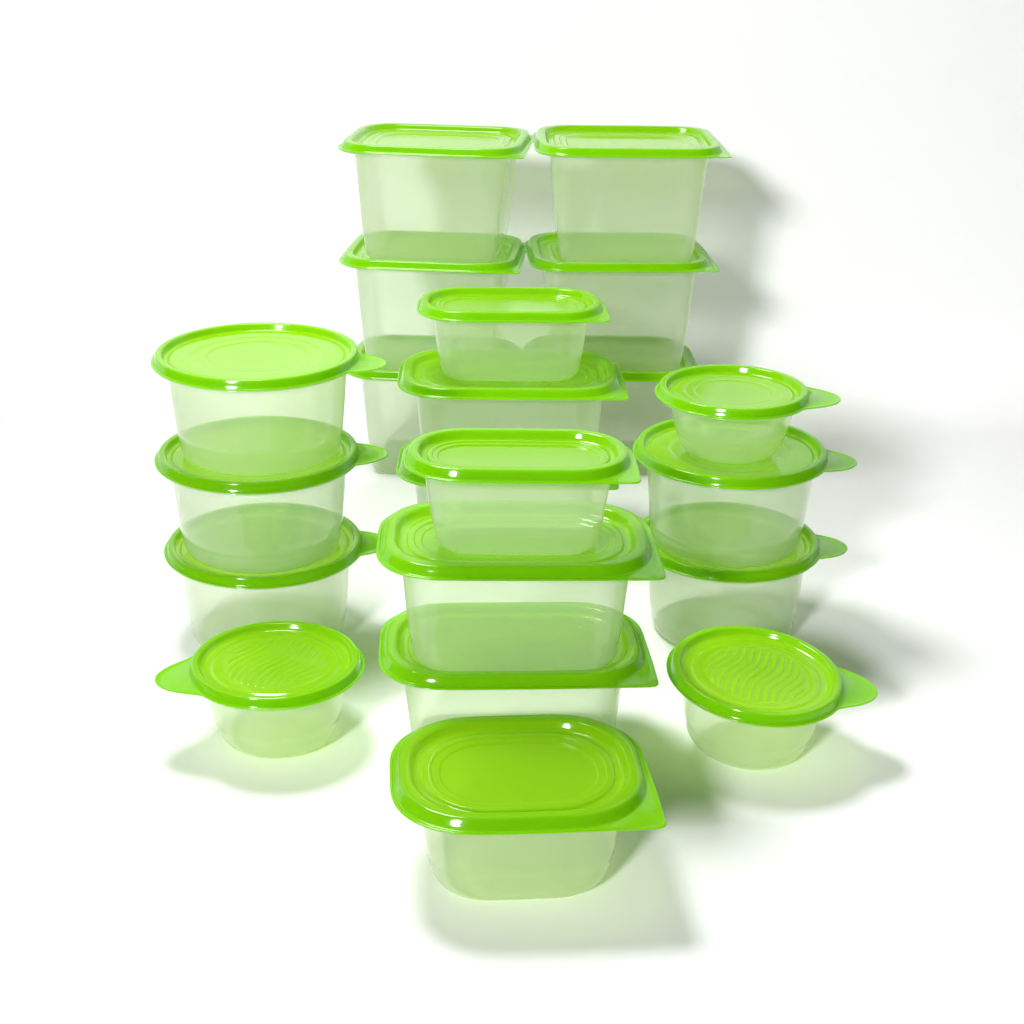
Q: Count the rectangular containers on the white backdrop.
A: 13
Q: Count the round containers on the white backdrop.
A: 8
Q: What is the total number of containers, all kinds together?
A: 21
